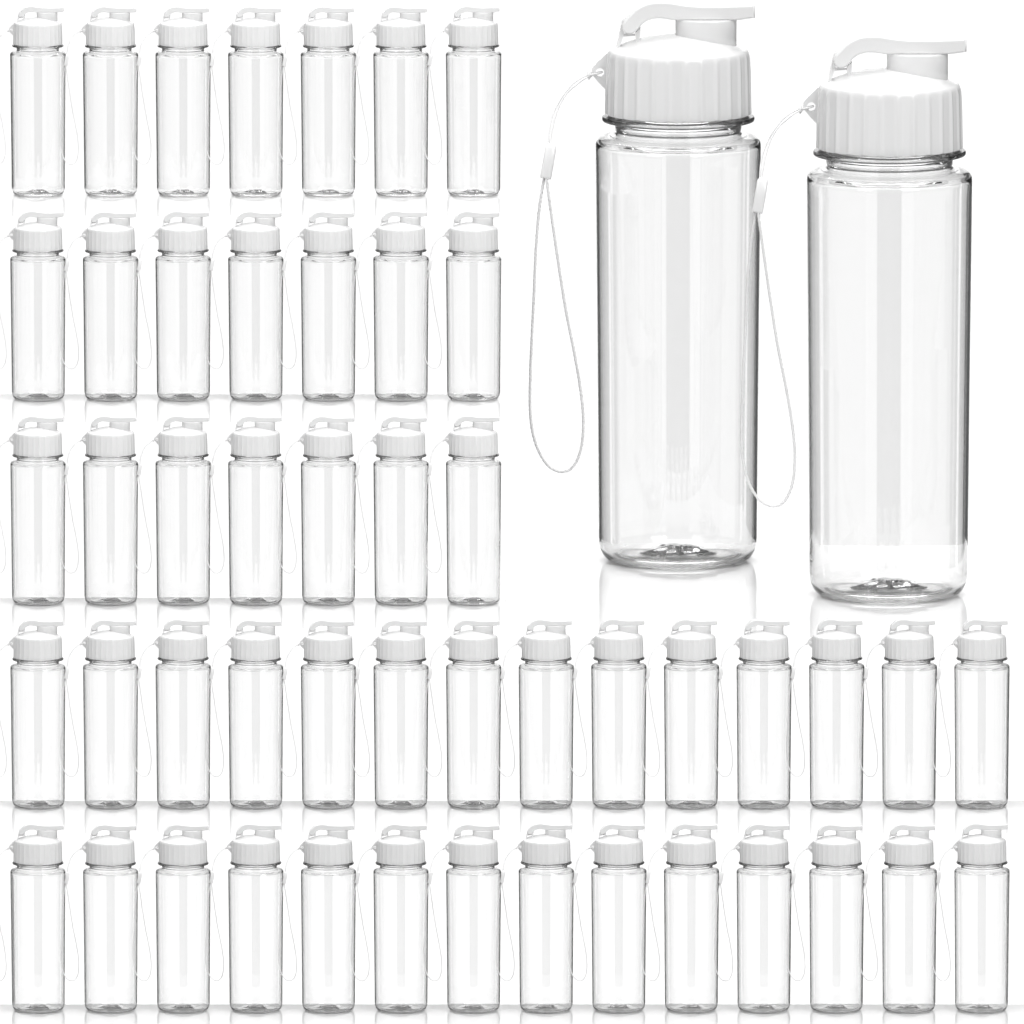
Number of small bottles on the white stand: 49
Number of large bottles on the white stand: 2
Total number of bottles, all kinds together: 51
